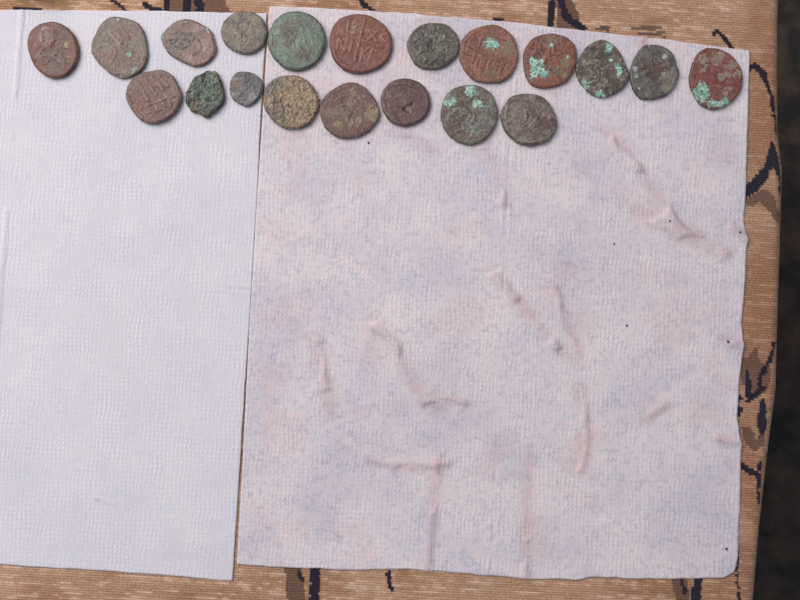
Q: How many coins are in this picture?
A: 20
